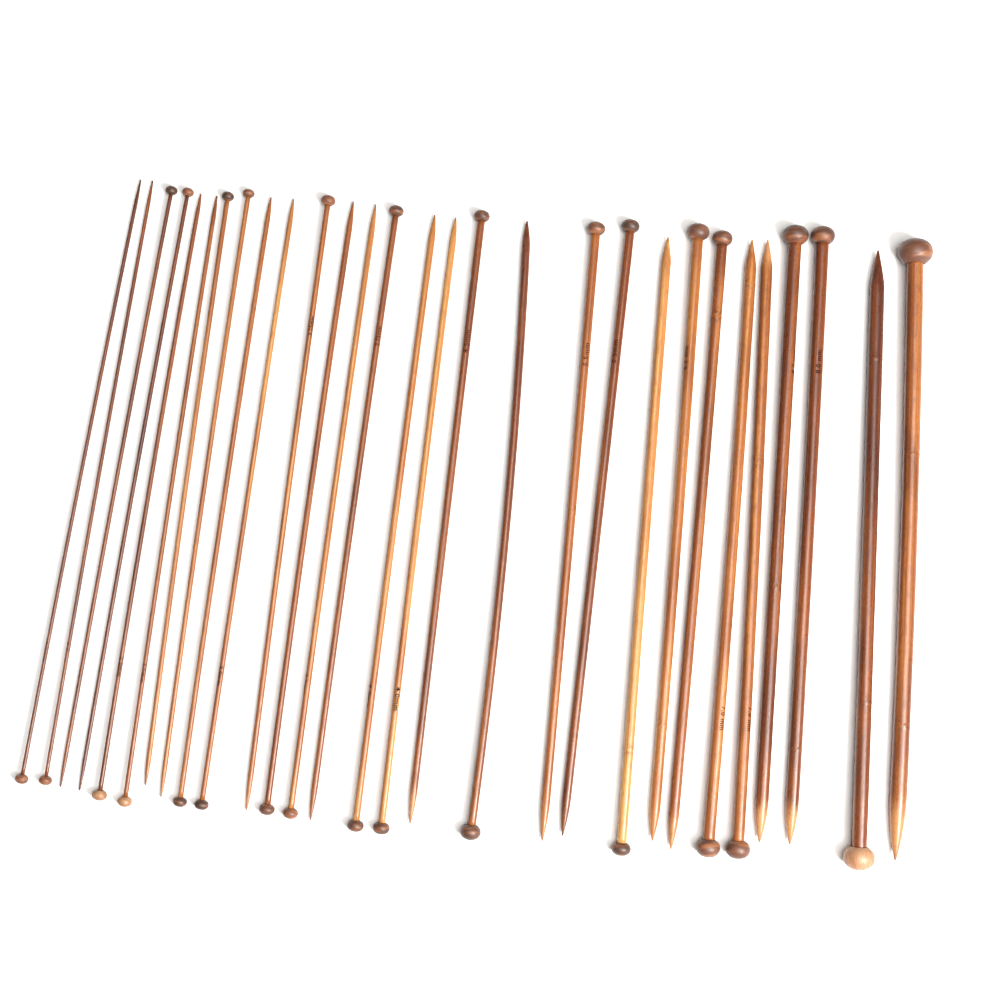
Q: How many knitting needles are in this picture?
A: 29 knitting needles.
